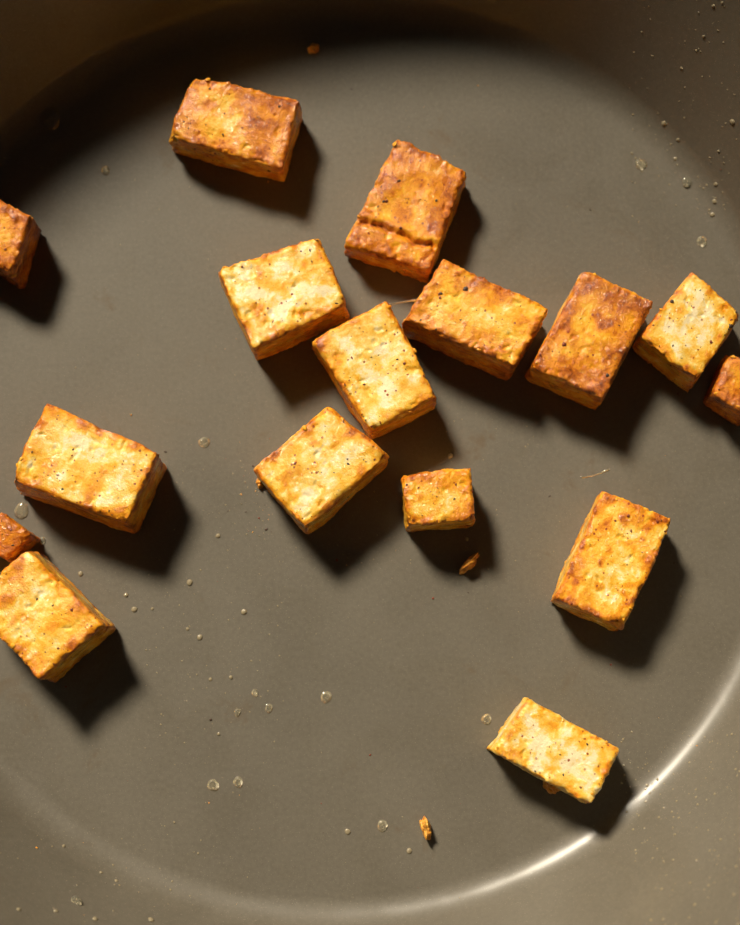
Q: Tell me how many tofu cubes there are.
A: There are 16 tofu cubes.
